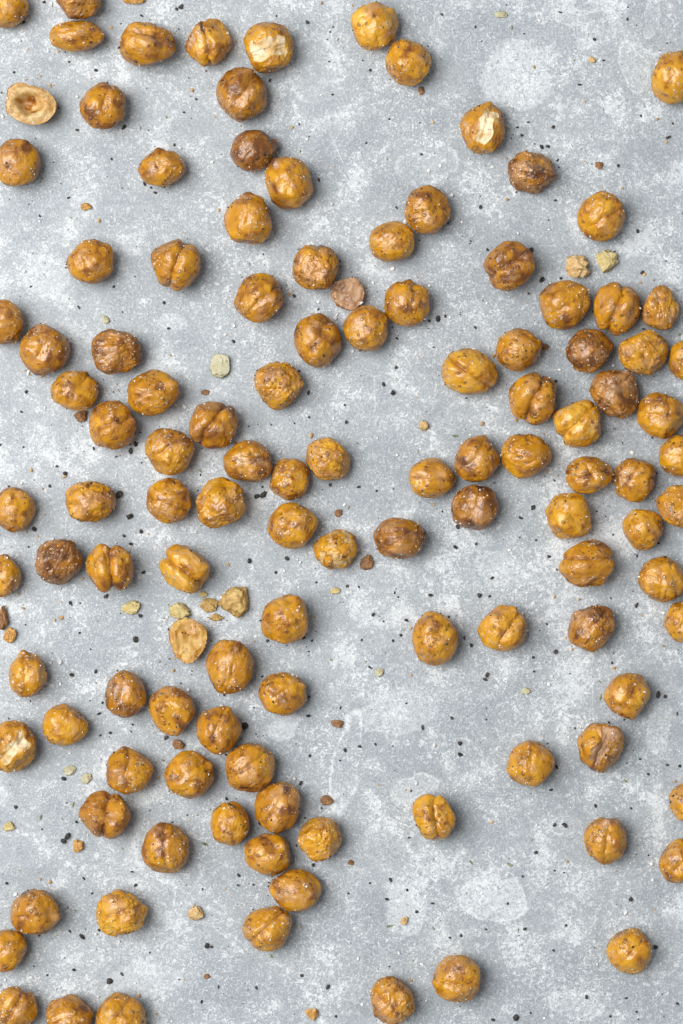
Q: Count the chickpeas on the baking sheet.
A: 119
